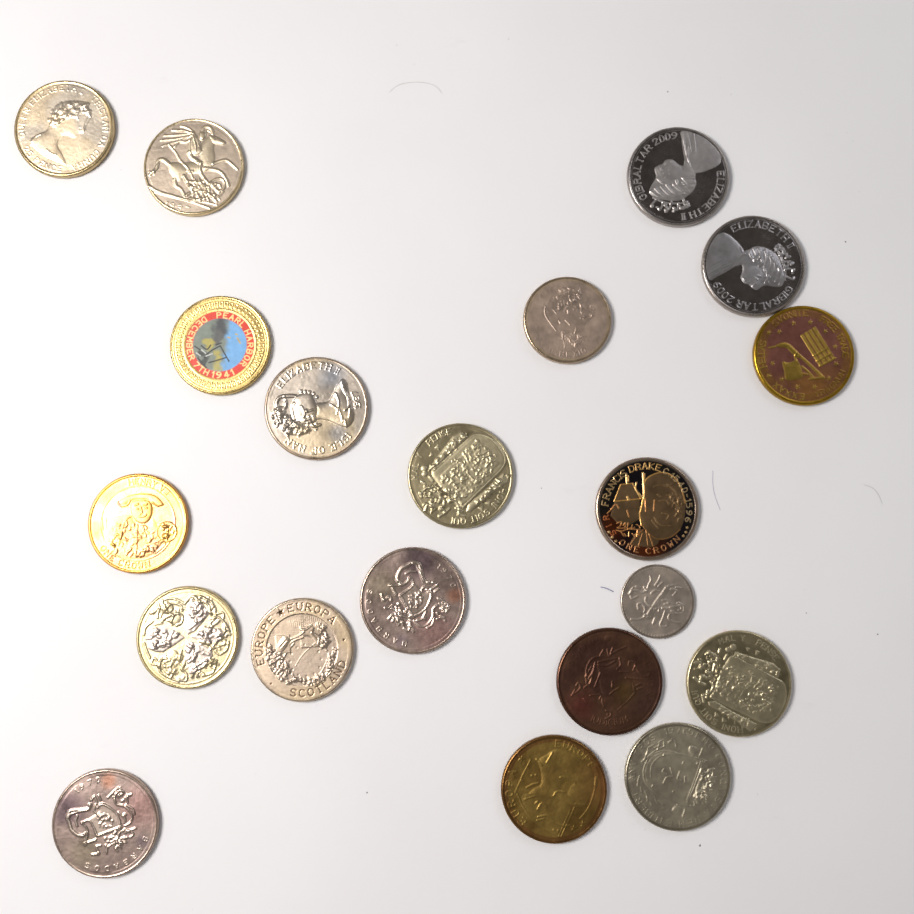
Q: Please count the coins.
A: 20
